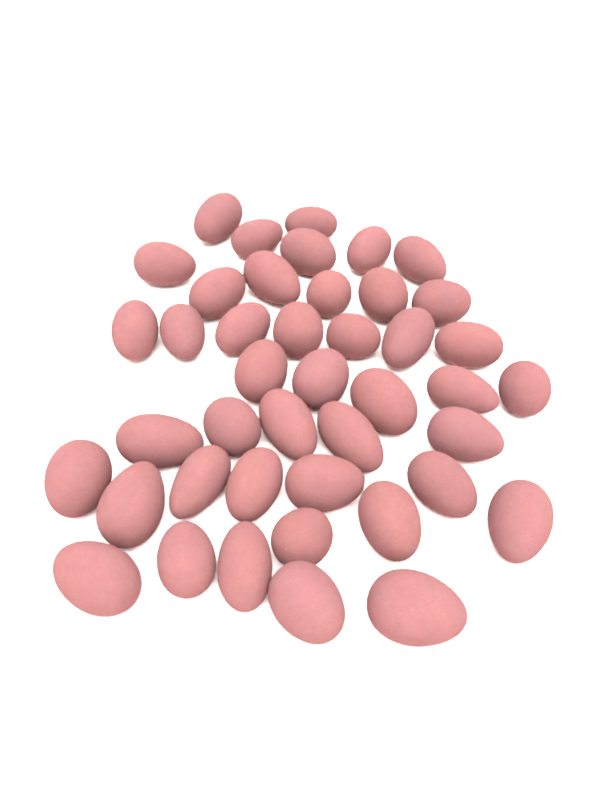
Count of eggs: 43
